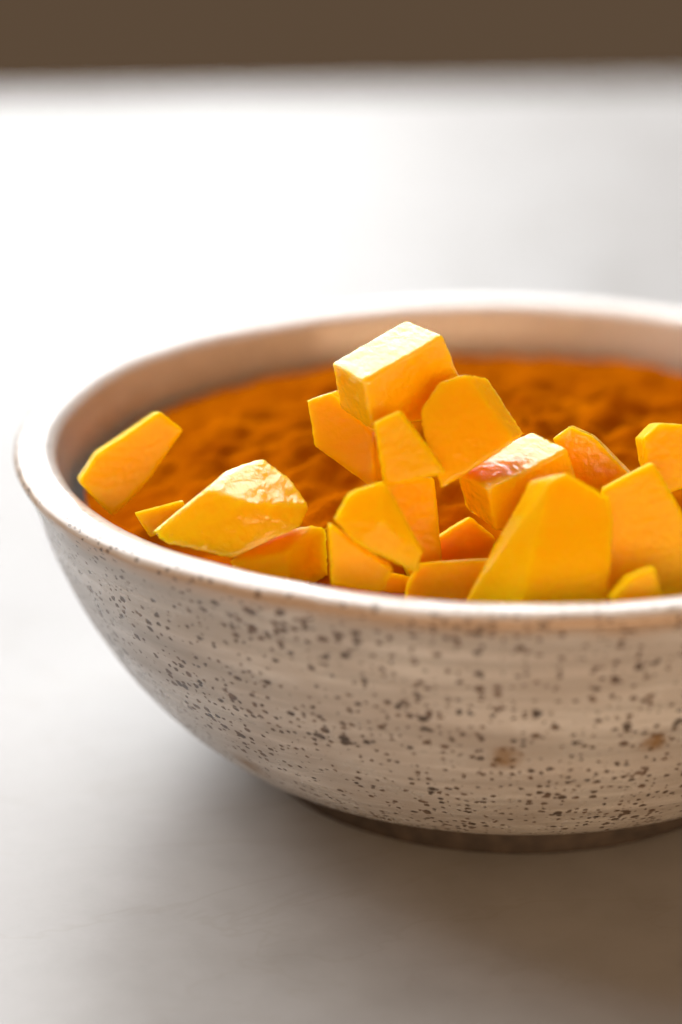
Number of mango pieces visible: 20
